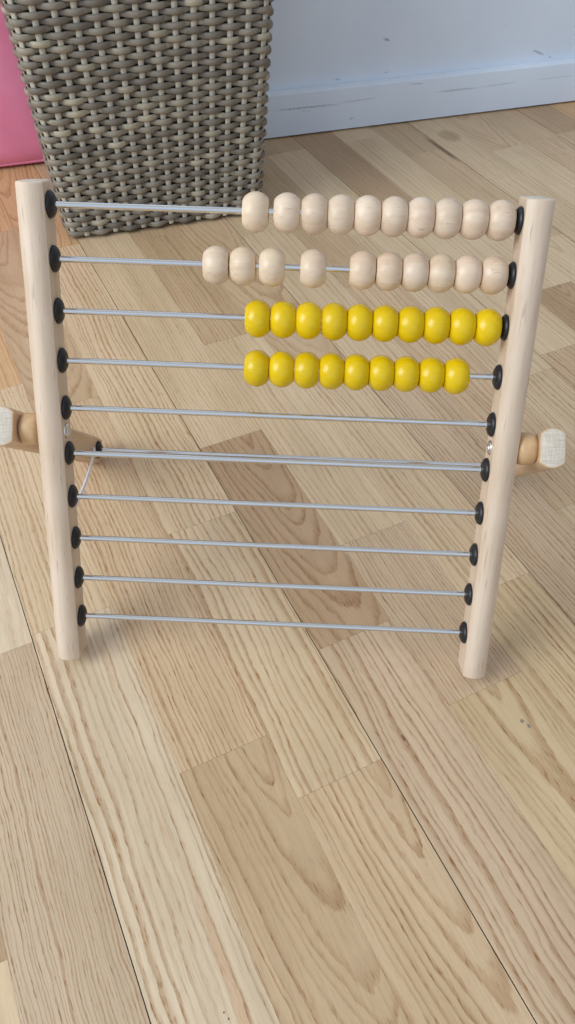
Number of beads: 39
